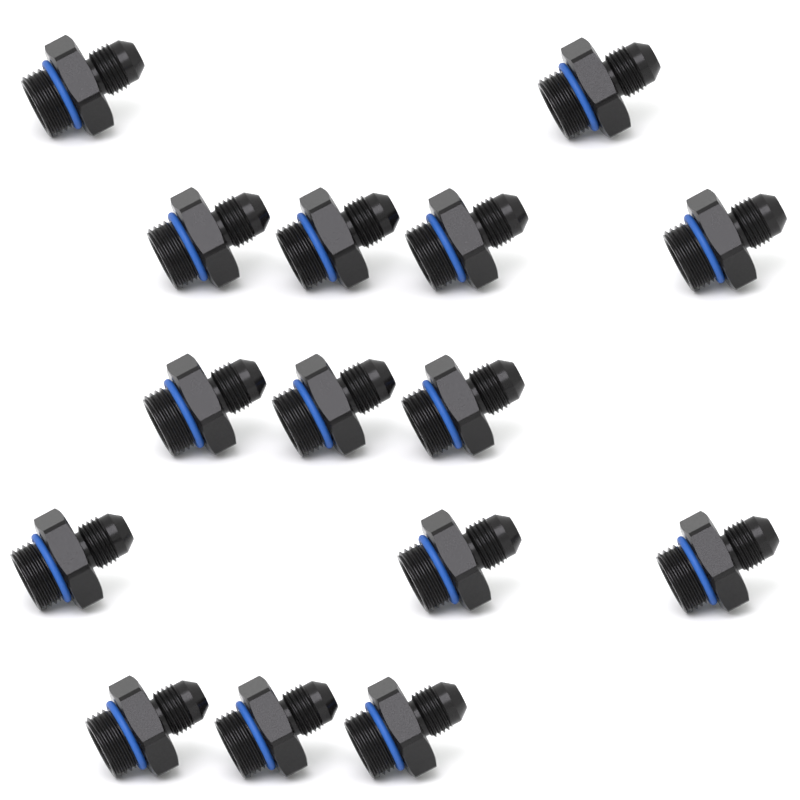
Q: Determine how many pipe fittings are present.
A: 15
